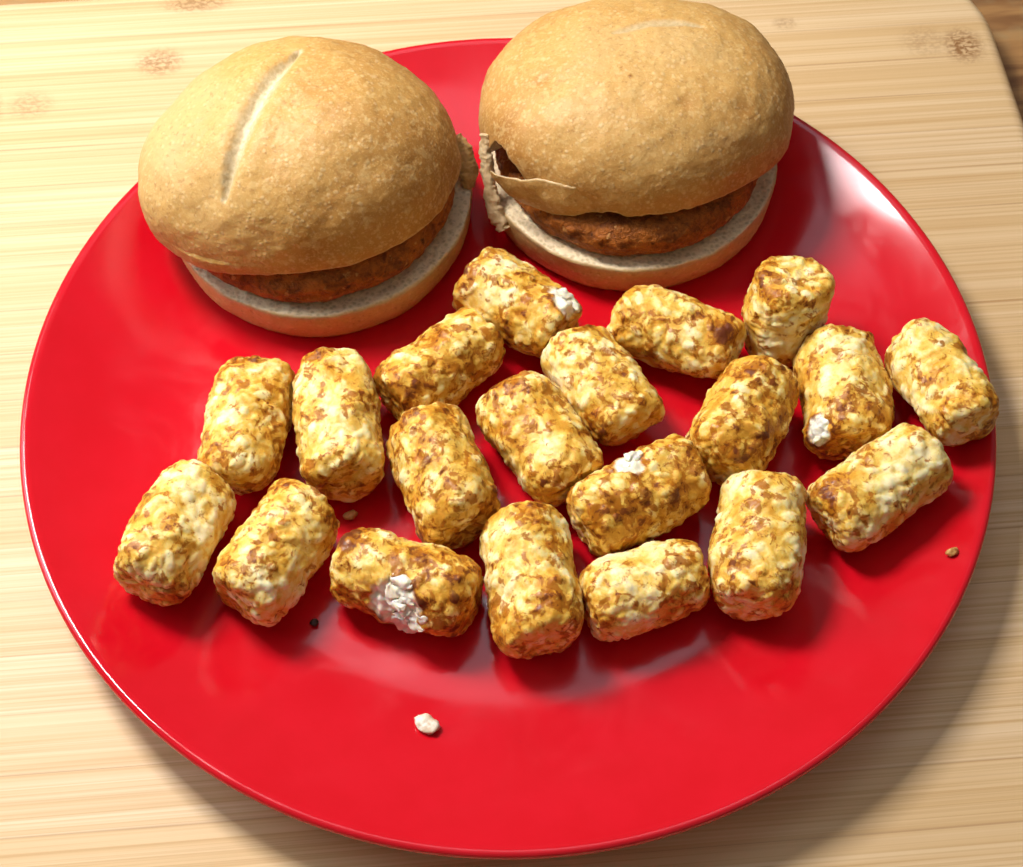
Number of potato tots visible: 20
